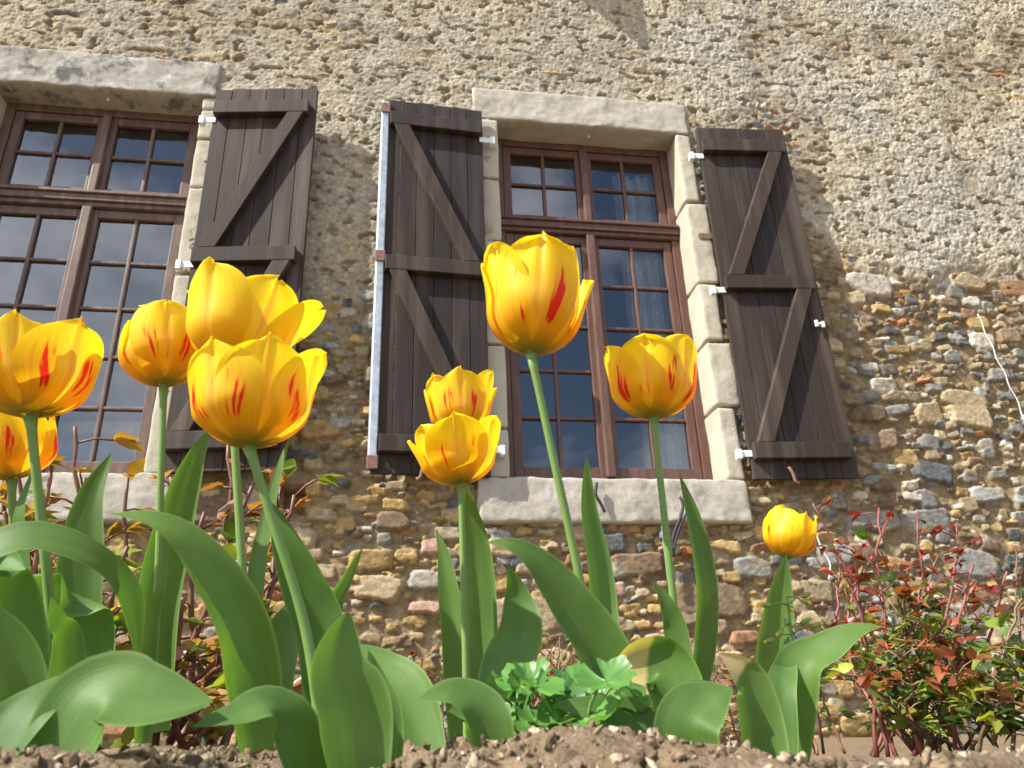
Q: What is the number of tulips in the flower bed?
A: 10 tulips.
